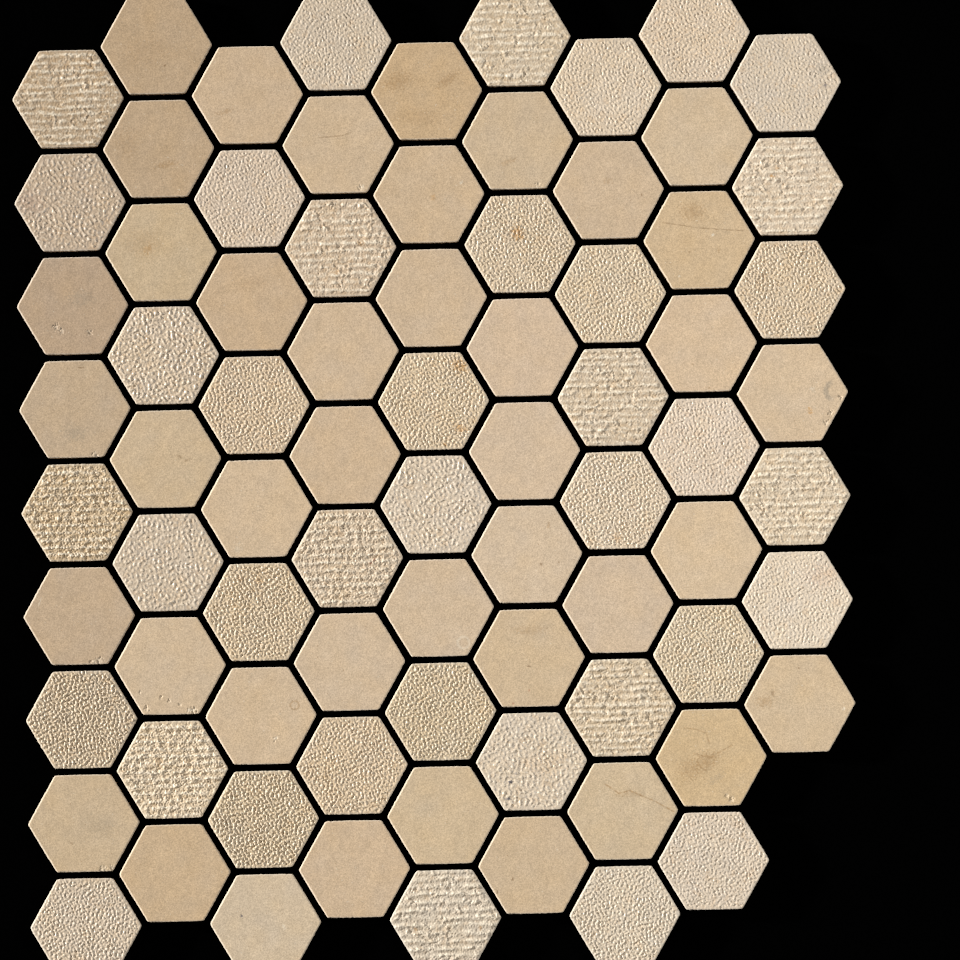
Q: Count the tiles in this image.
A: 79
